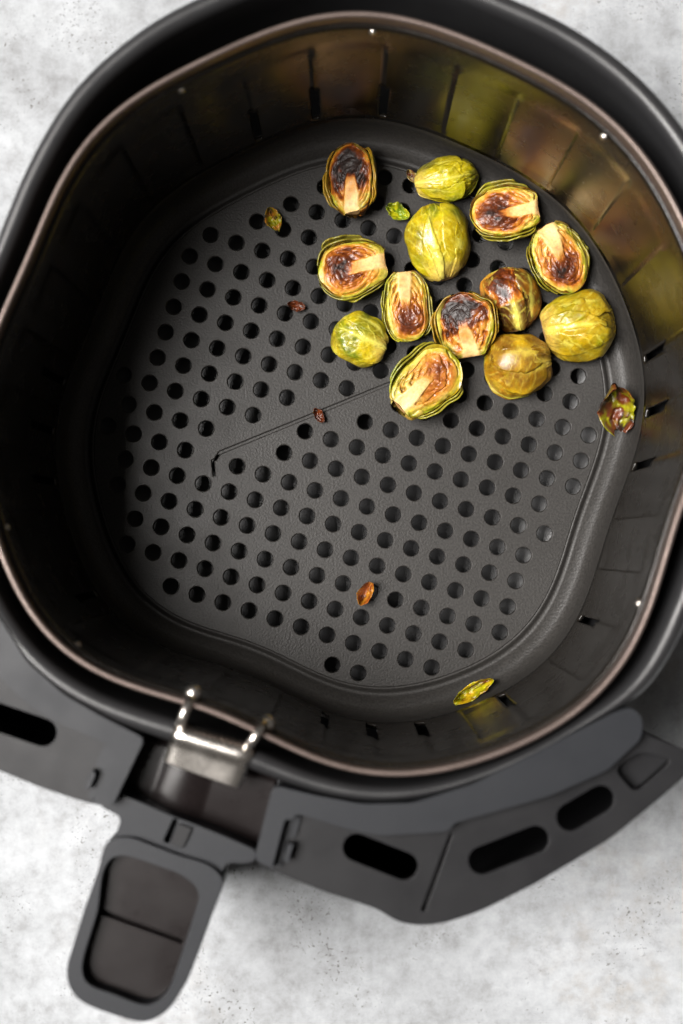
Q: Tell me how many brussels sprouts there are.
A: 13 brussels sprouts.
